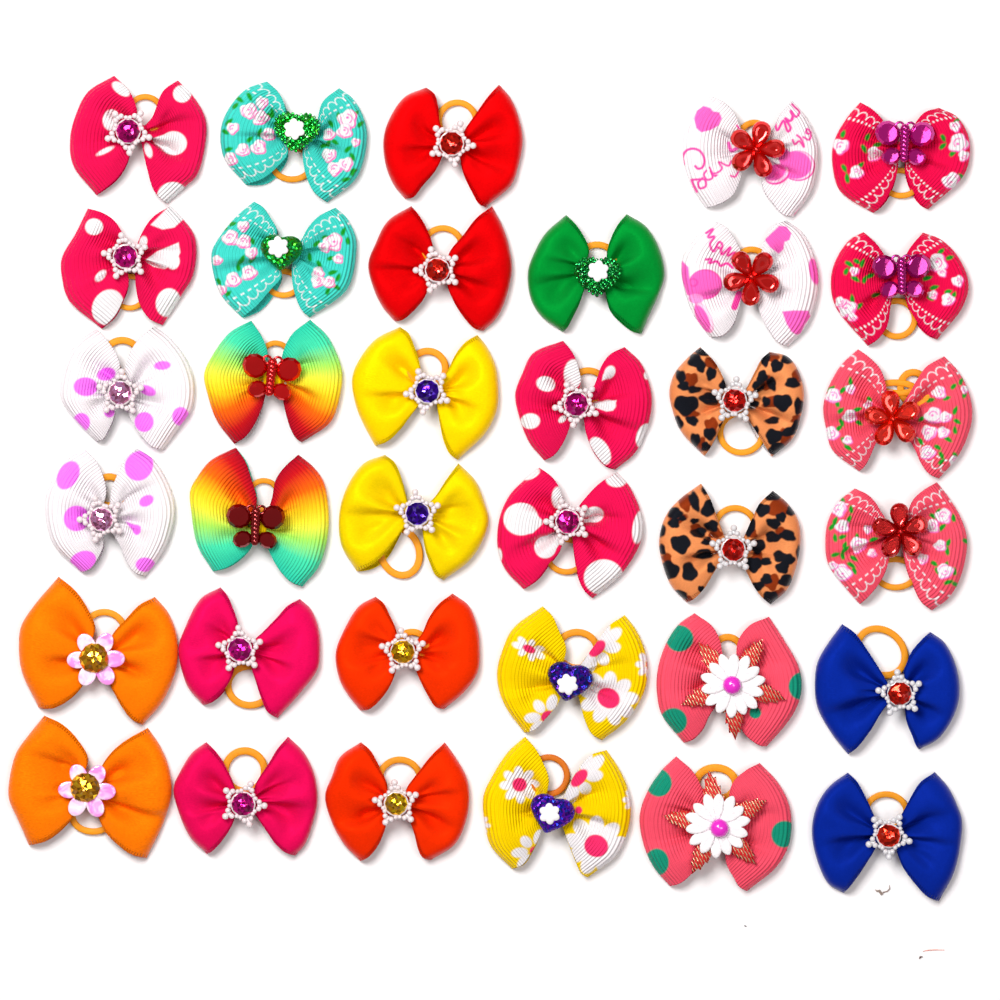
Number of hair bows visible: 35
